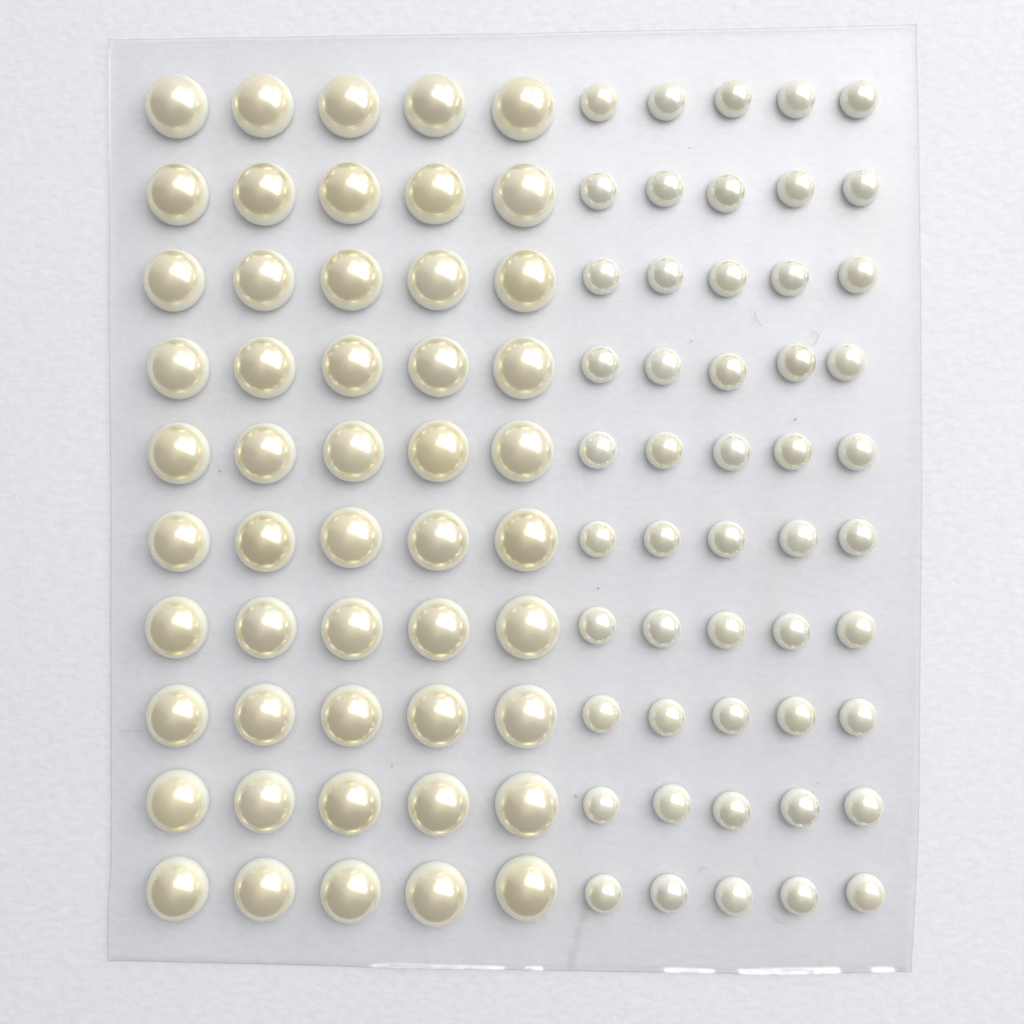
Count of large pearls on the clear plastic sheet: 50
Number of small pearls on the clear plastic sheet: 50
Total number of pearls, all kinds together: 100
